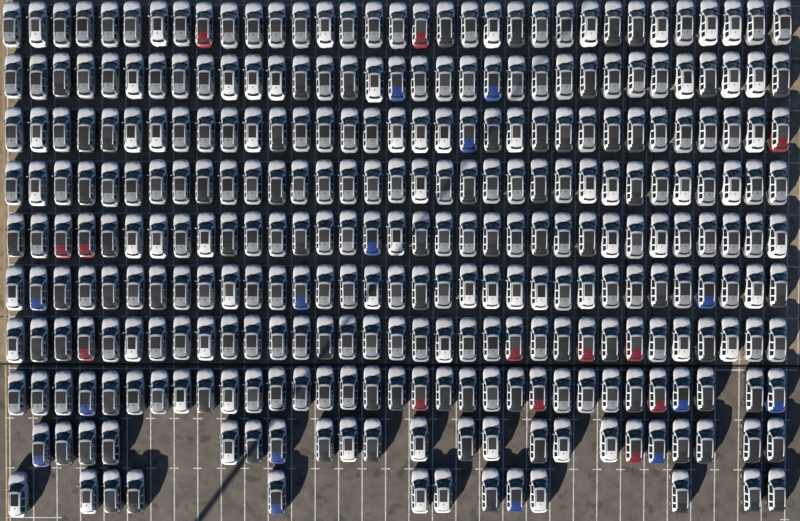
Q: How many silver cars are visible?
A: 132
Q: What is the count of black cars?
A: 72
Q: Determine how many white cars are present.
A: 66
